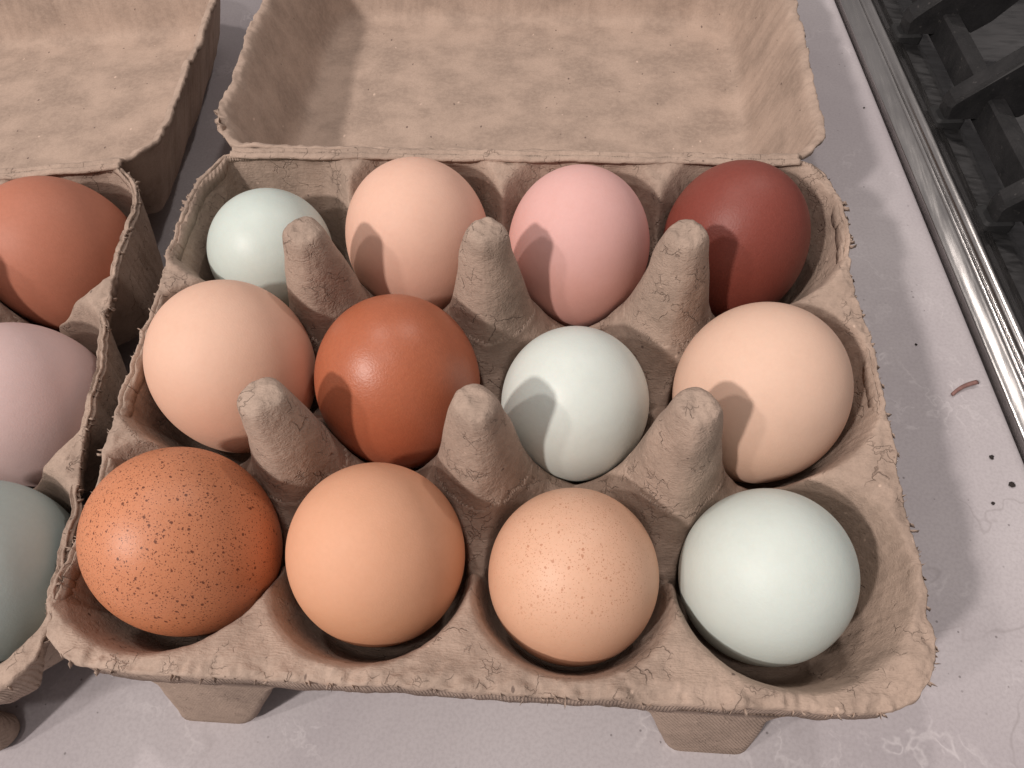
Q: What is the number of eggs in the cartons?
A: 15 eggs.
